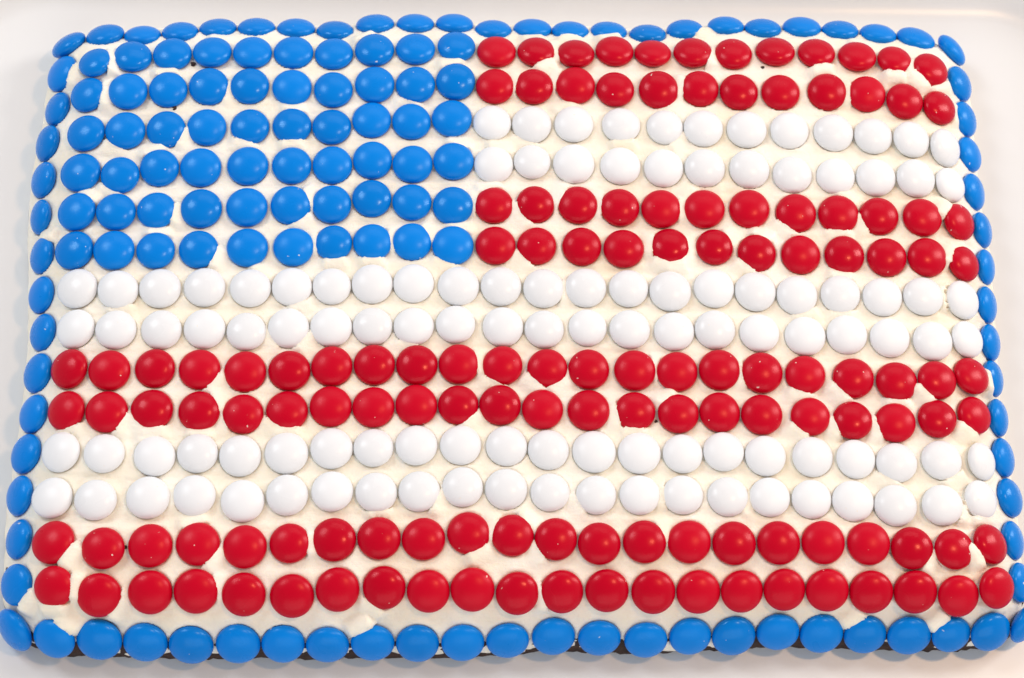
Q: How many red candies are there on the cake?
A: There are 136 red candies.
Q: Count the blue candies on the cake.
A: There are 136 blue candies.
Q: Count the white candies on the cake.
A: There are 112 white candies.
